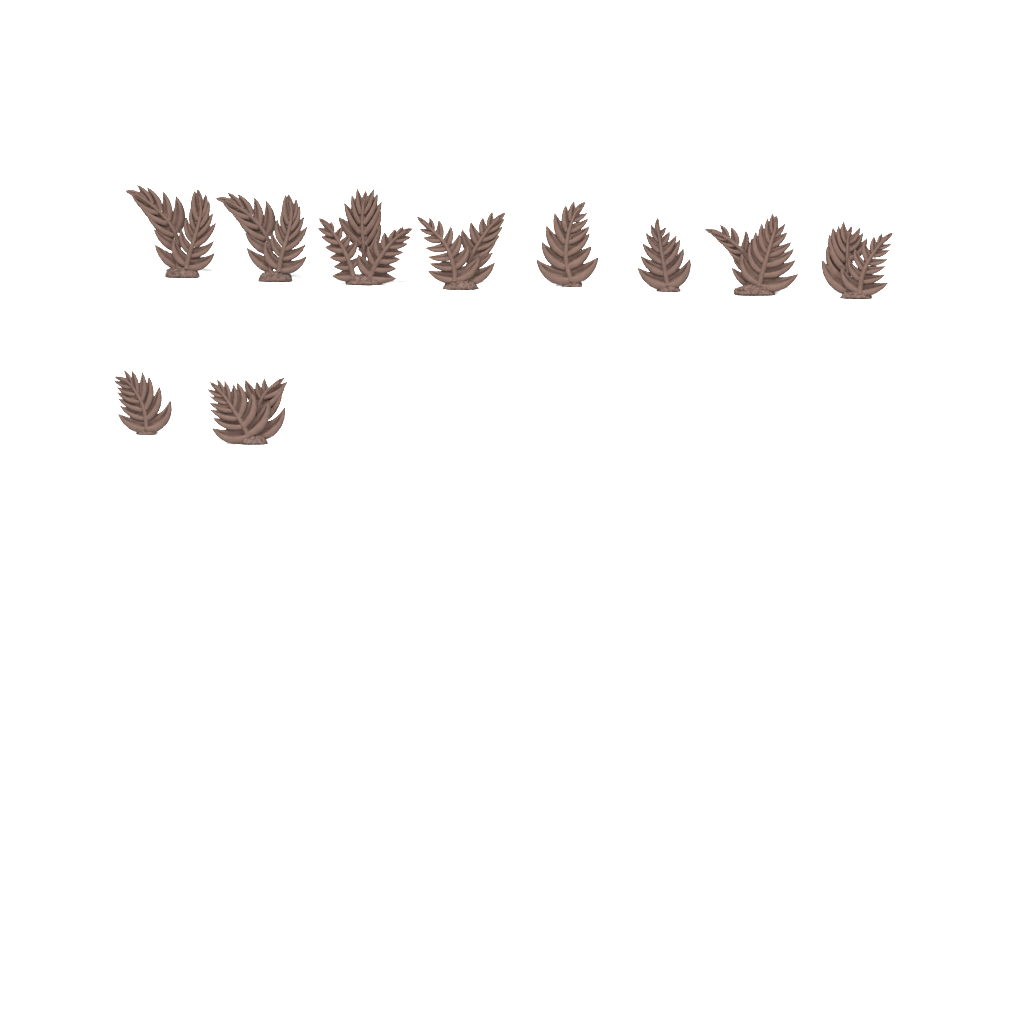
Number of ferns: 10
